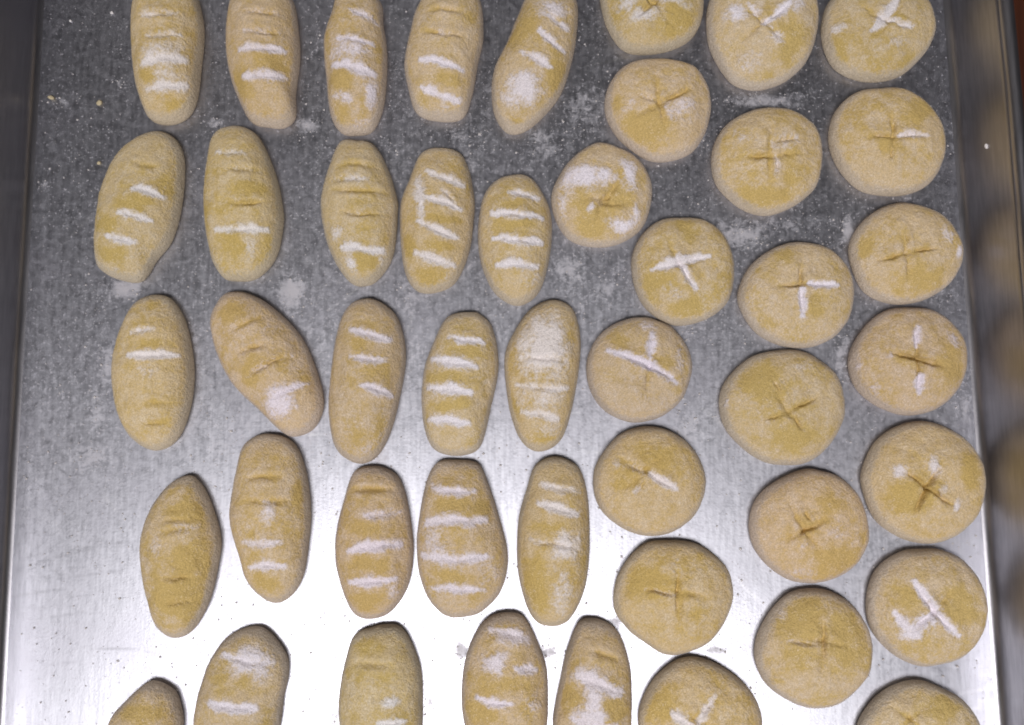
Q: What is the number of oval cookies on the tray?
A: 25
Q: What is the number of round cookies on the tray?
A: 21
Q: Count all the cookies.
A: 46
